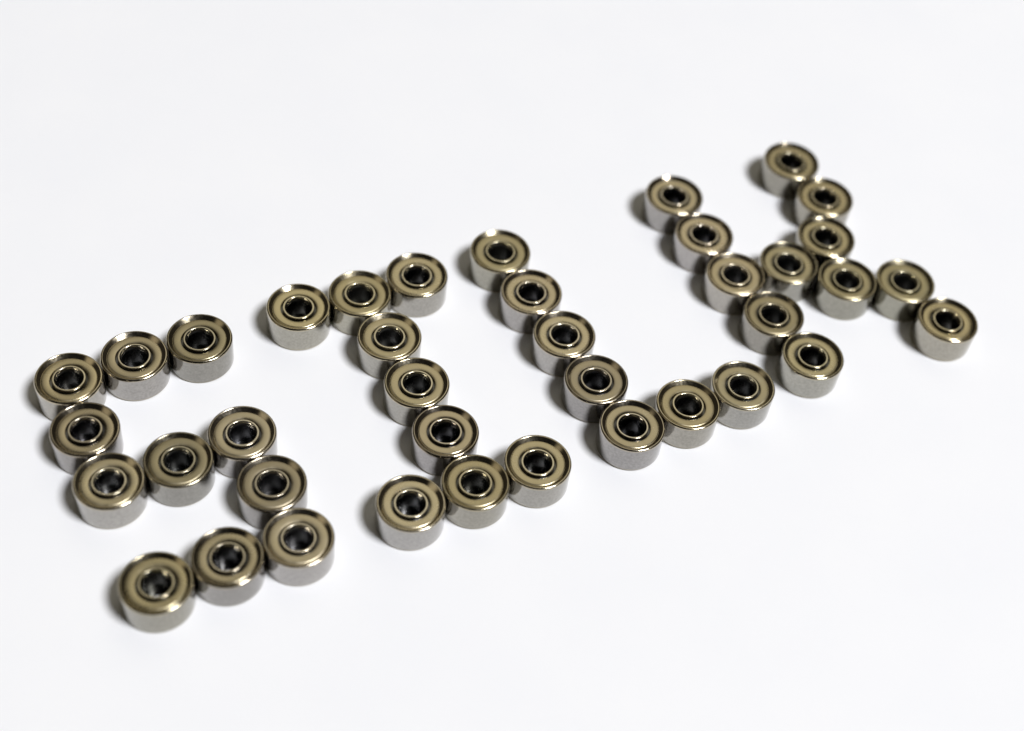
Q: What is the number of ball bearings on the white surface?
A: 39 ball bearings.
